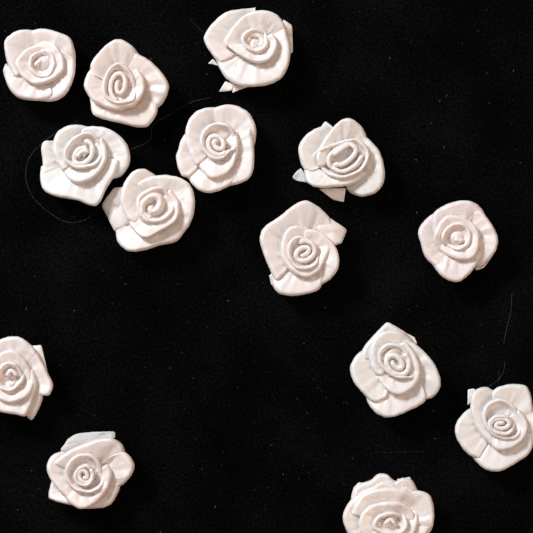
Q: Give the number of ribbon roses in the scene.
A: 14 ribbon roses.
